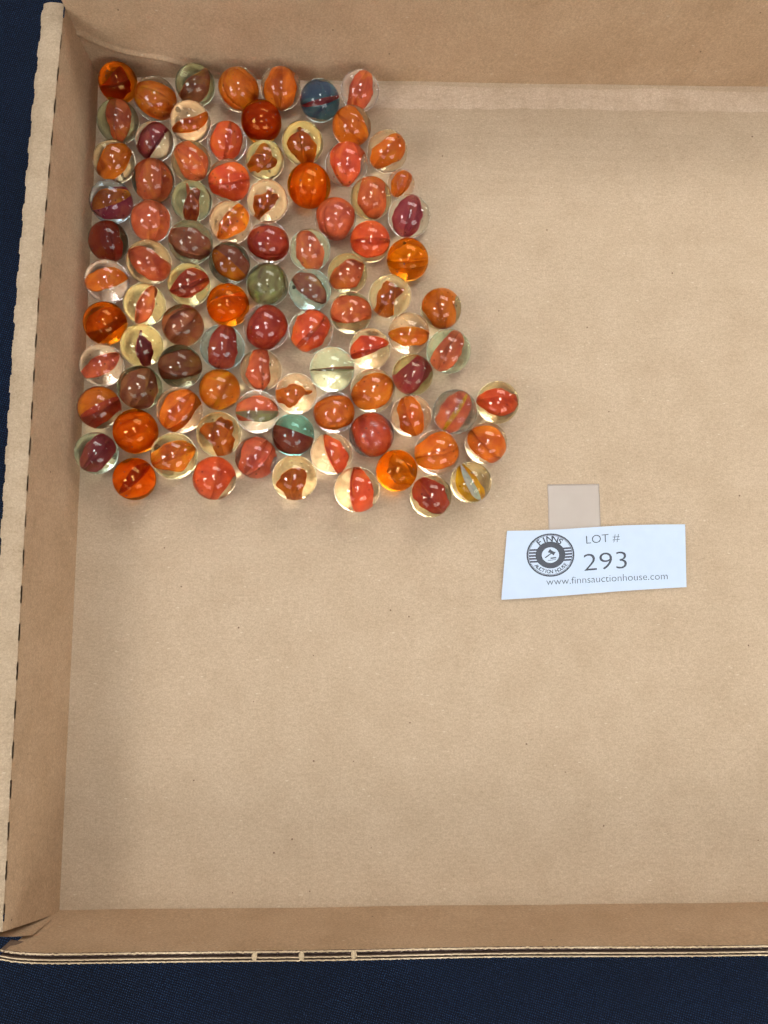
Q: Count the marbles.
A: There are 91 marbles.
